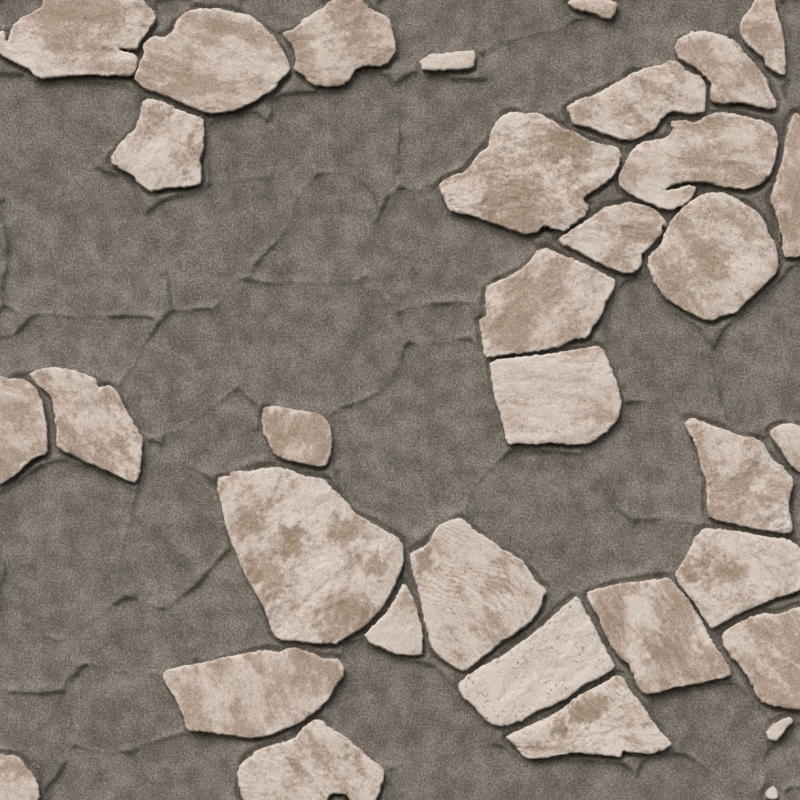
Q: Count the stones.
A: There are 34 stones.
